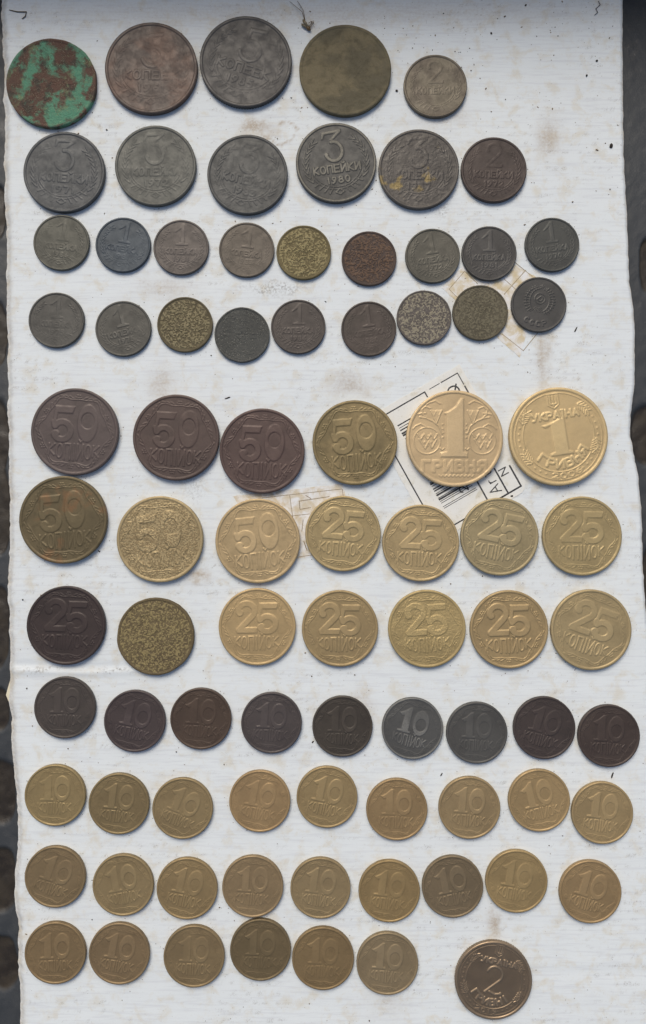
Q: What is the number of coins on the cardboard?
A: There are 83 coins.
